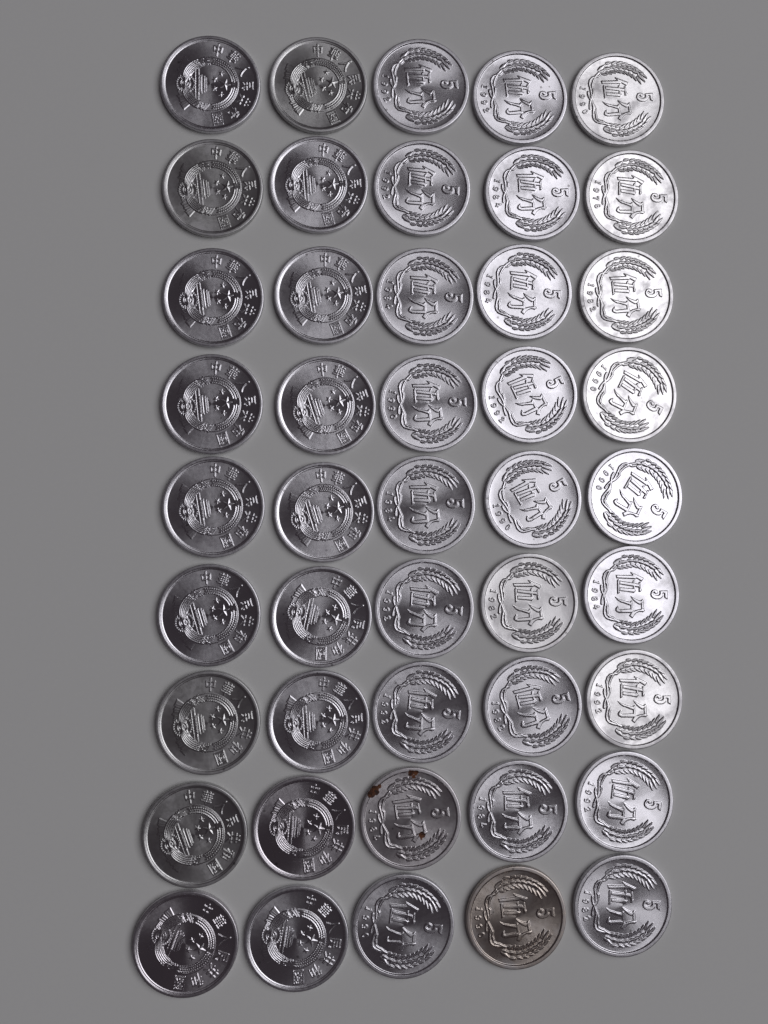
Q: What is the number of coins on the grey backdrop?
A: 45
